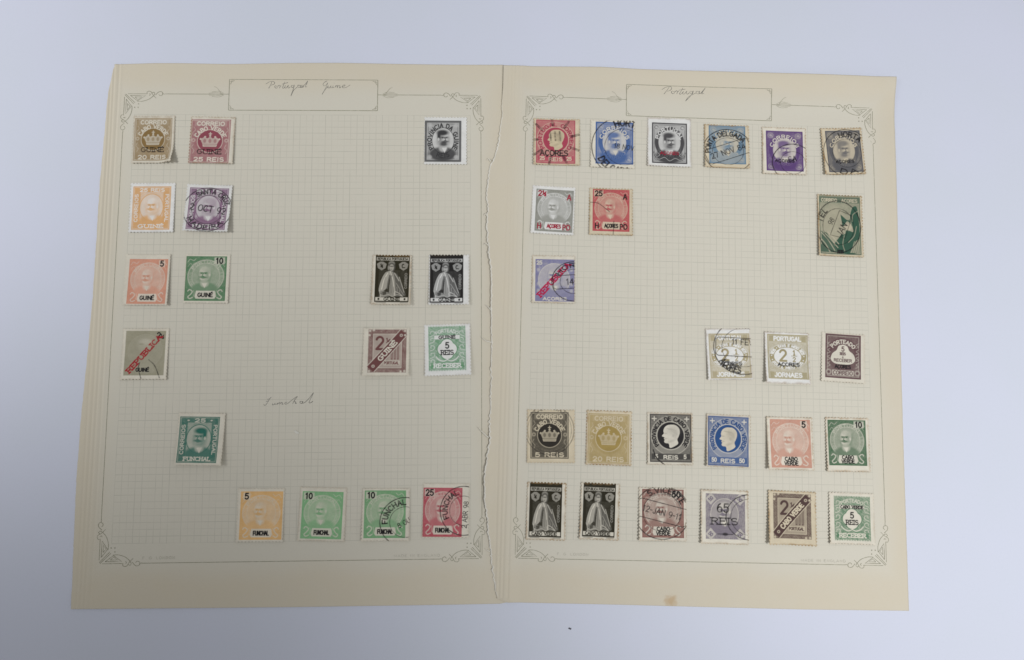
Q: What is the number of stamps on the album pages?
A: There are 42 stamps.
